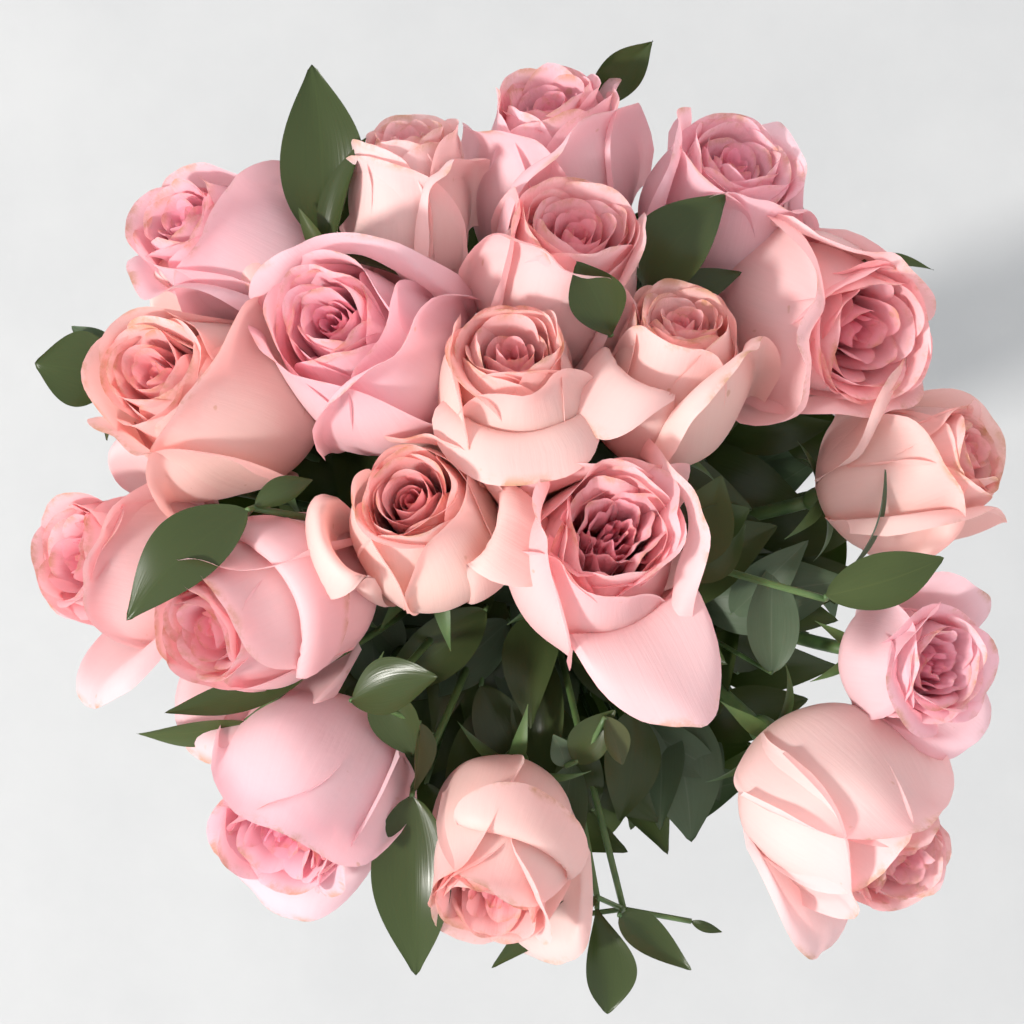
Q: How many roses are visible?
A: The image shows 19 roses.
